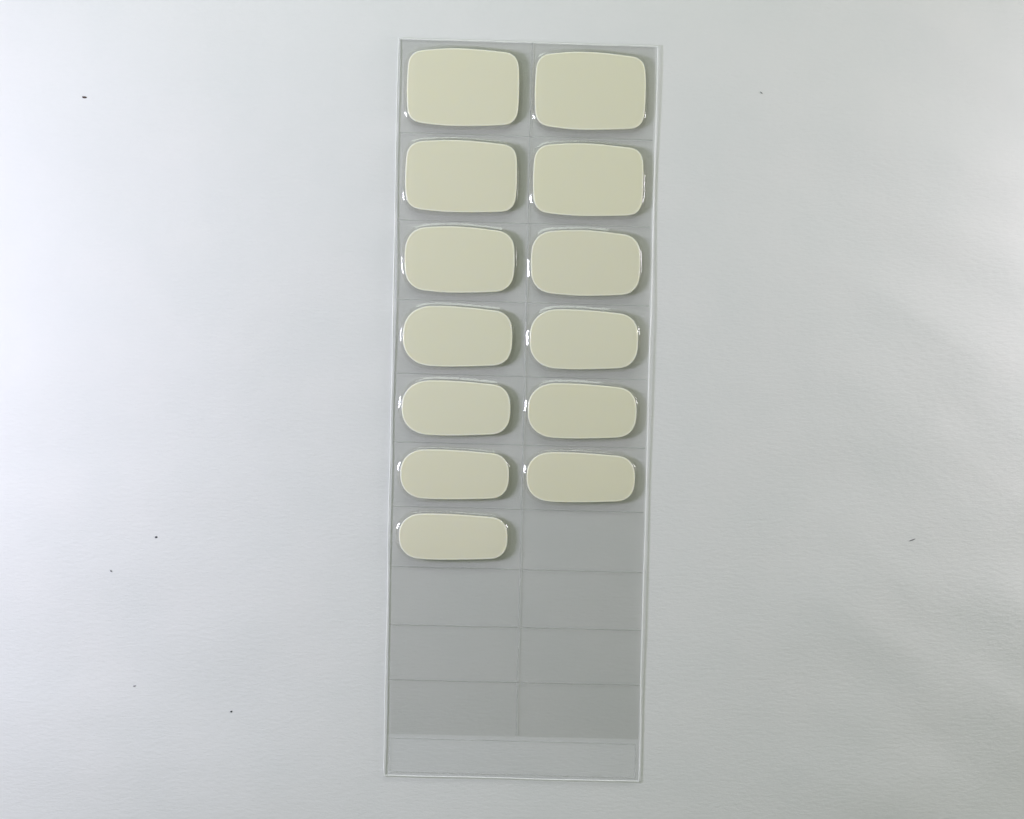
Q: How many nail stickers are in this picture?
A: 13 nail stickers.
